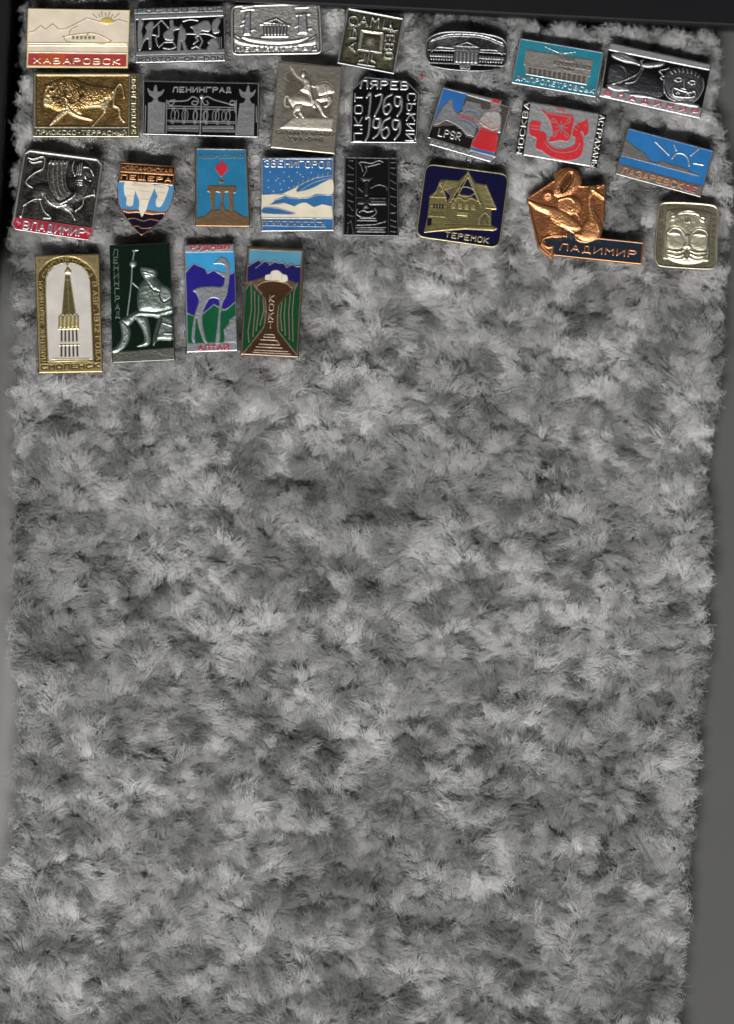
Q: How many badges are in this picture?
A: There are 26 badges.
